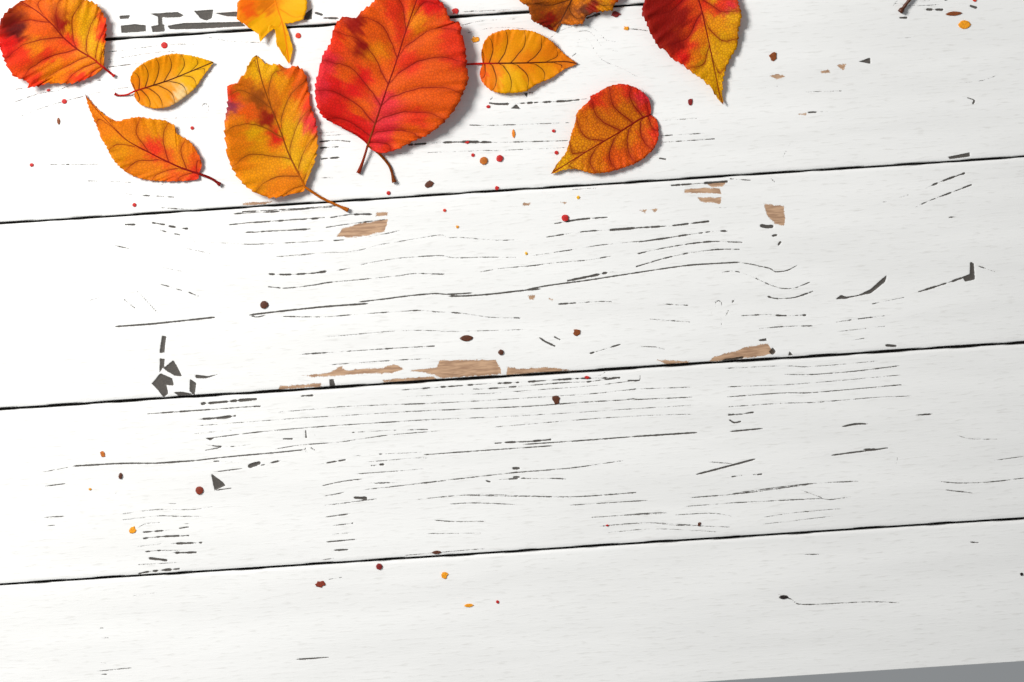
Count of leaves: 10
